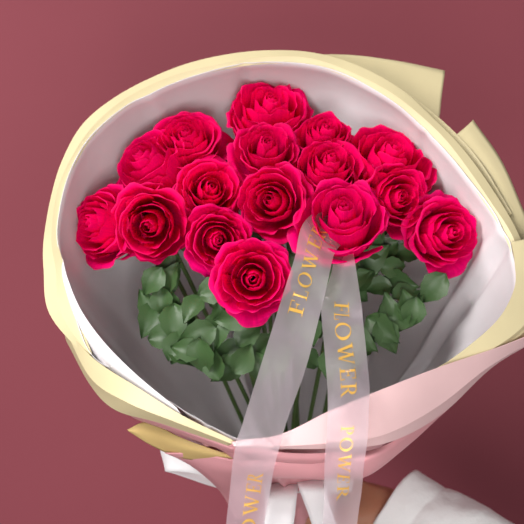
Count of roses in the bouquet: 16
